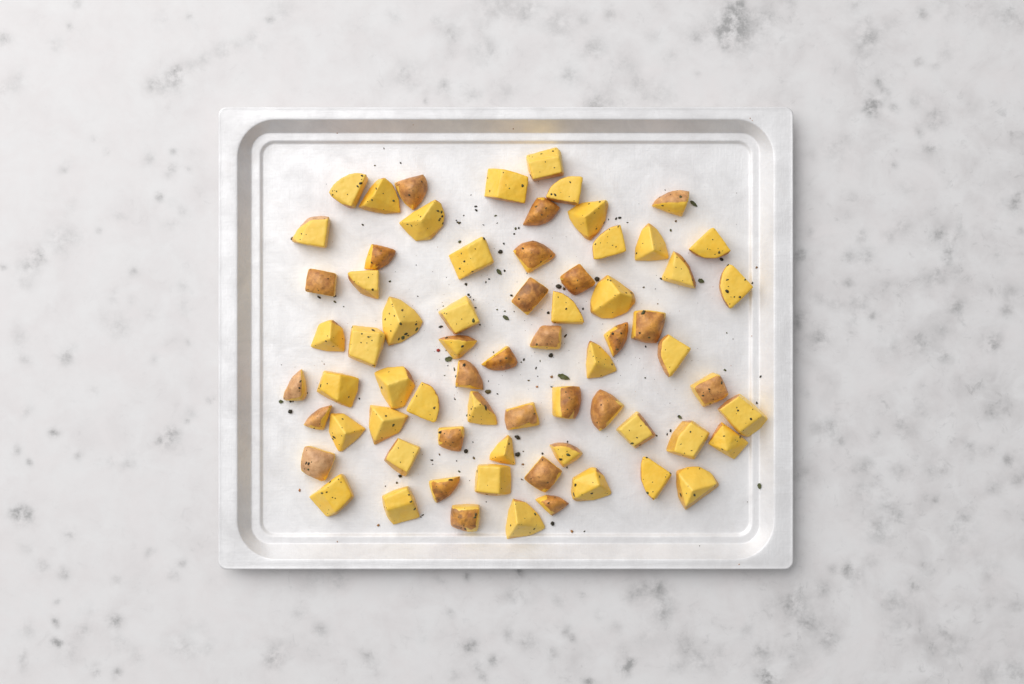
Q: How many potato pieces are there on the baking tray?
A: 69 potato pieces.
